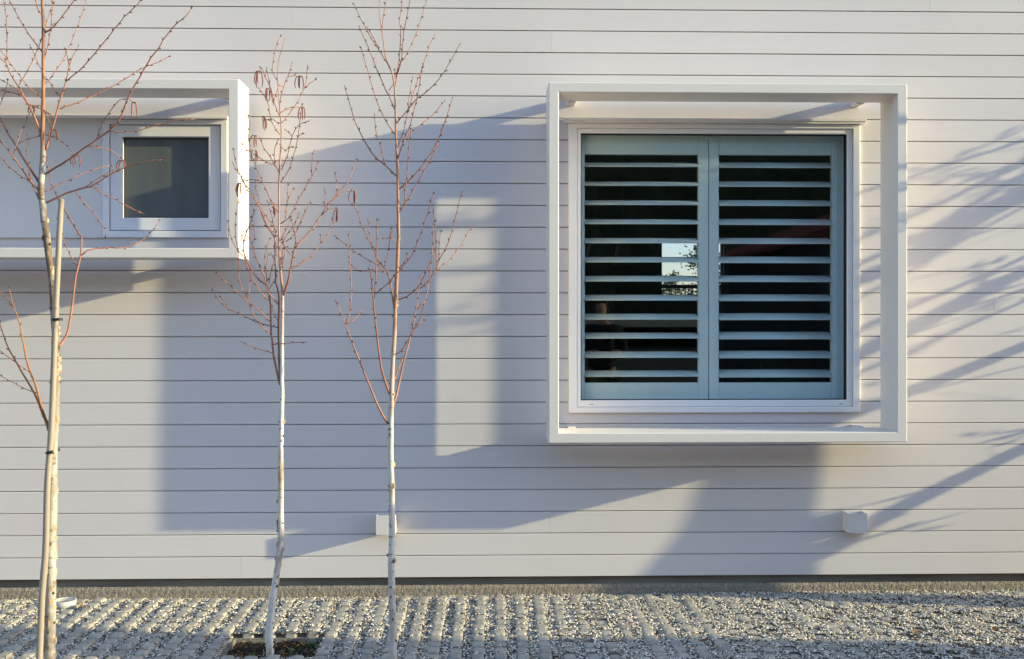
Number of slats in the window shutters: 24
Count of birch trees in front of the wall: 3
